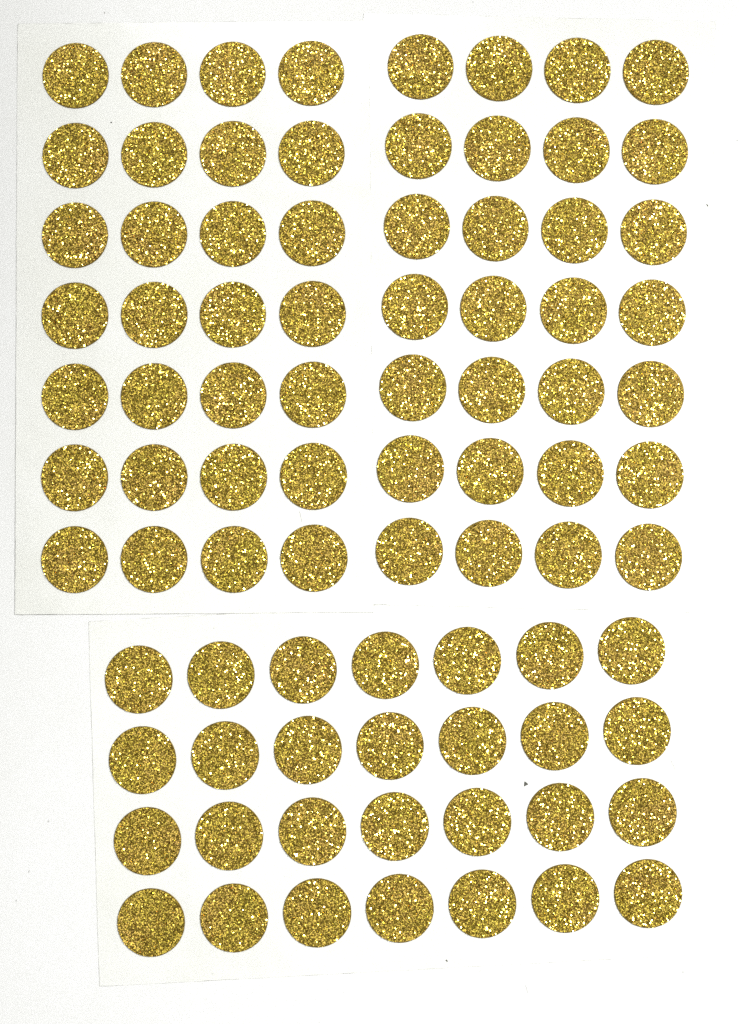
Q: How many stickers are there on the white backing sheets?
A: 84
